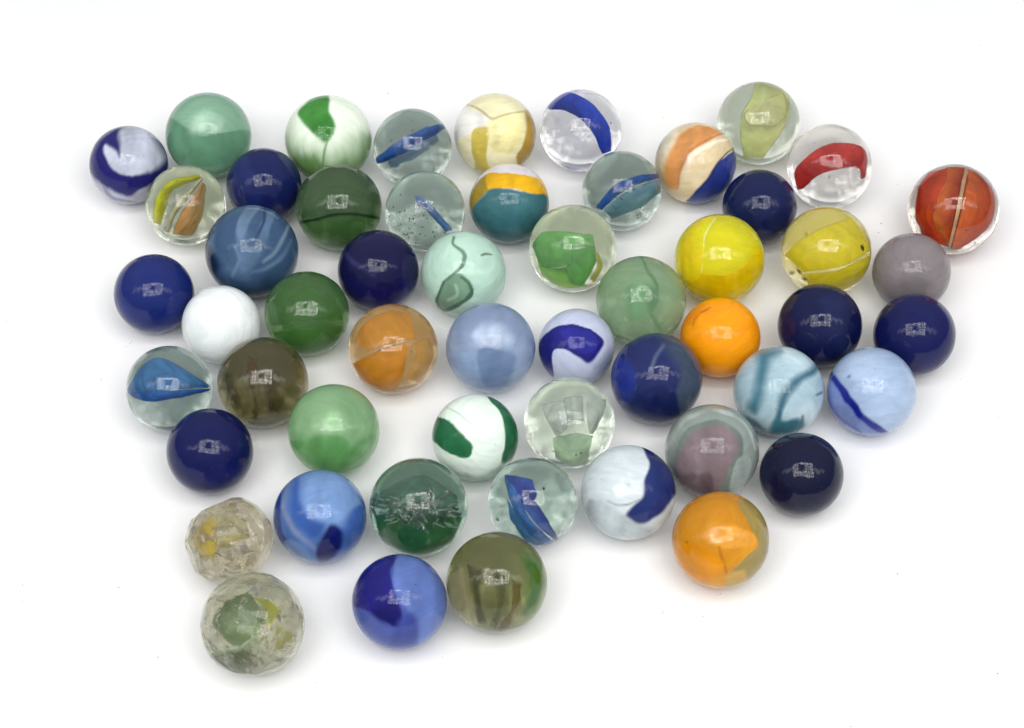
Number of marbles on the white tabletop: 54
